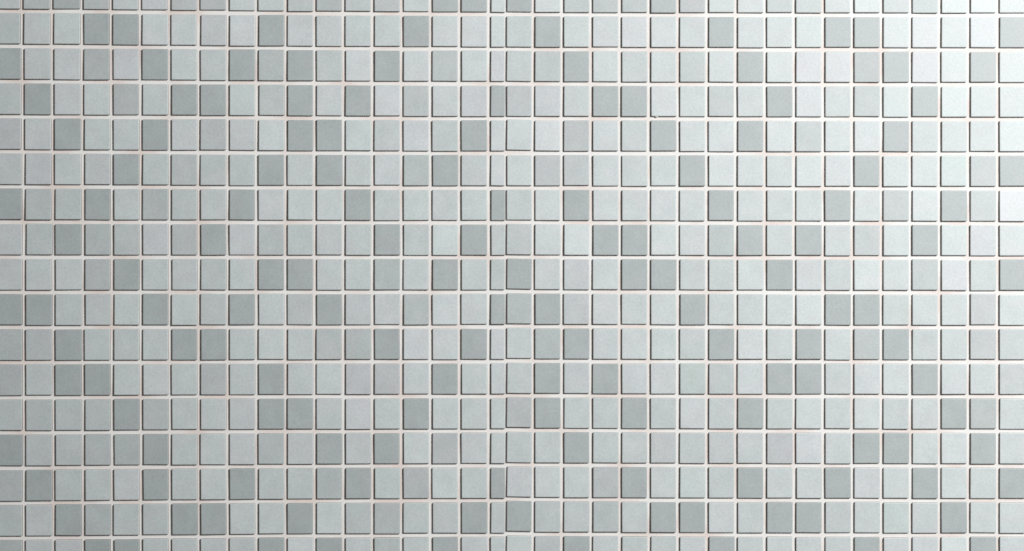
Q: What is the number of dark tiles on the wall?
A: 149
